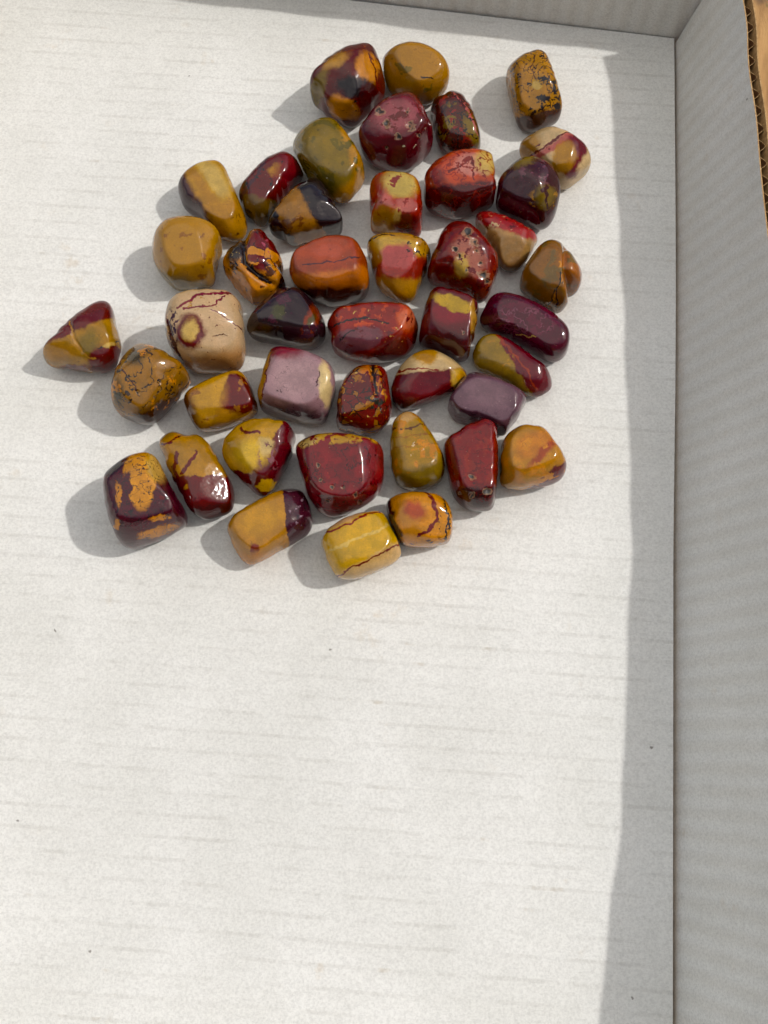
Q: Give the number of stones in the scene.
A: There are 43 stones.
